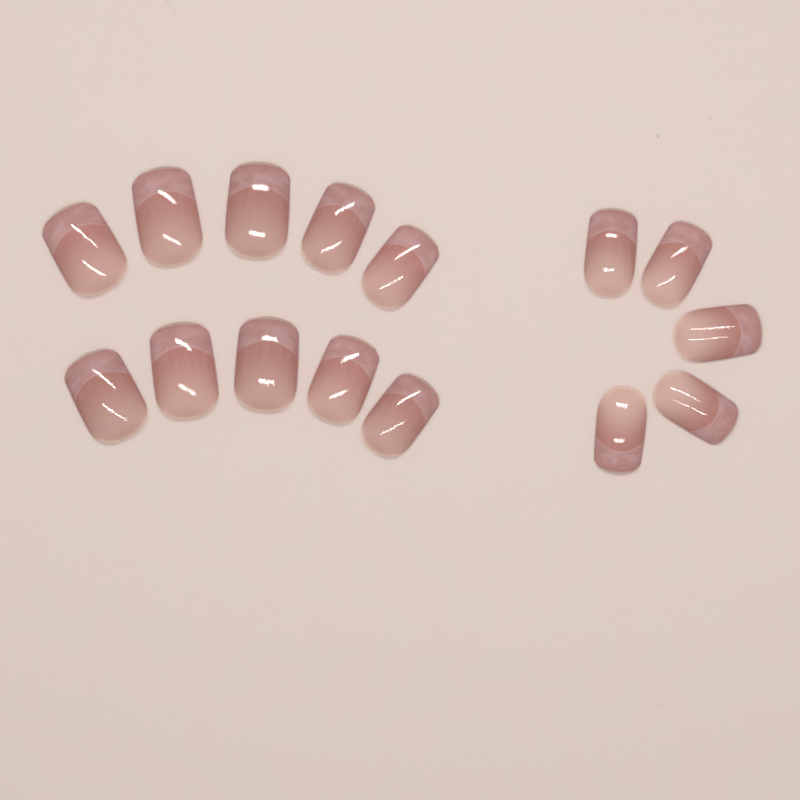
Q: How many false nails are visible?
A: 15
